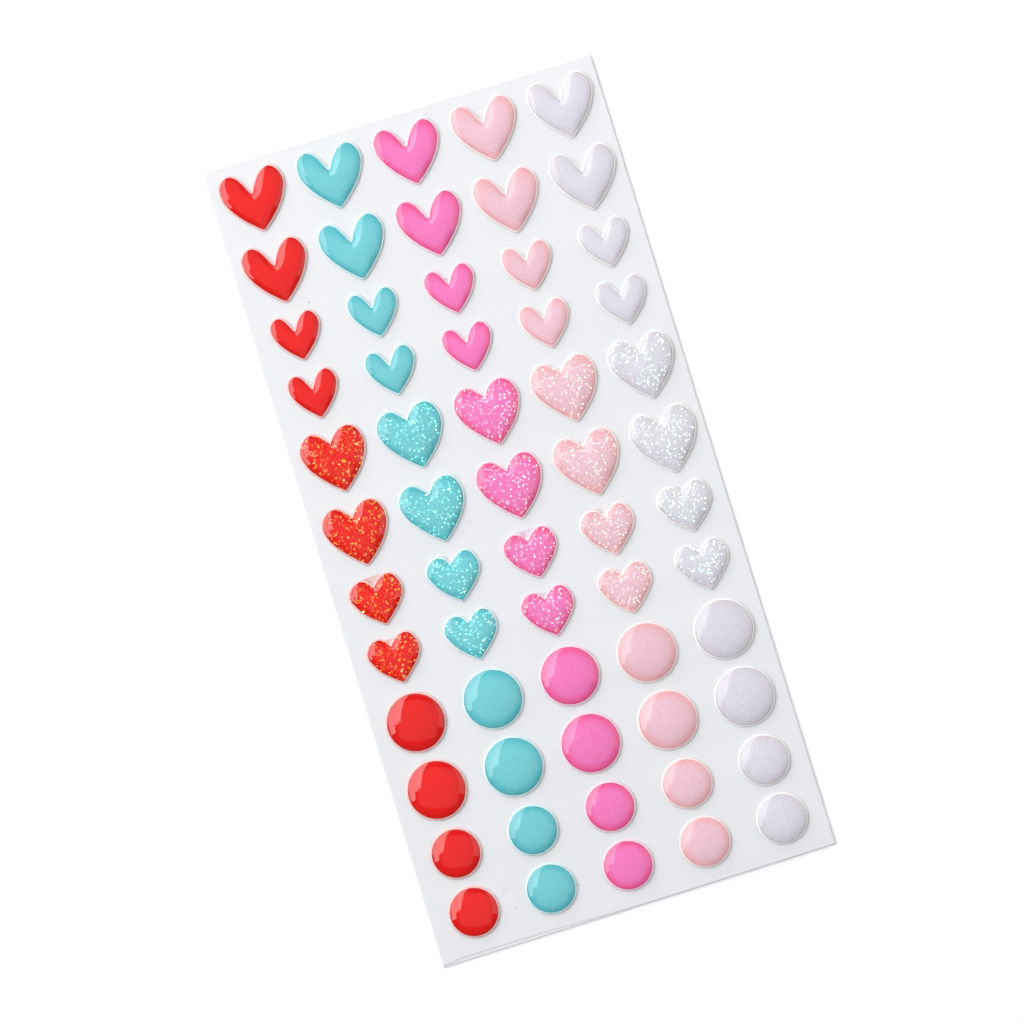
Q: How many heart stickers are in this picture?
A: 40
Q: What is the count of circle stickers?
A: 20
